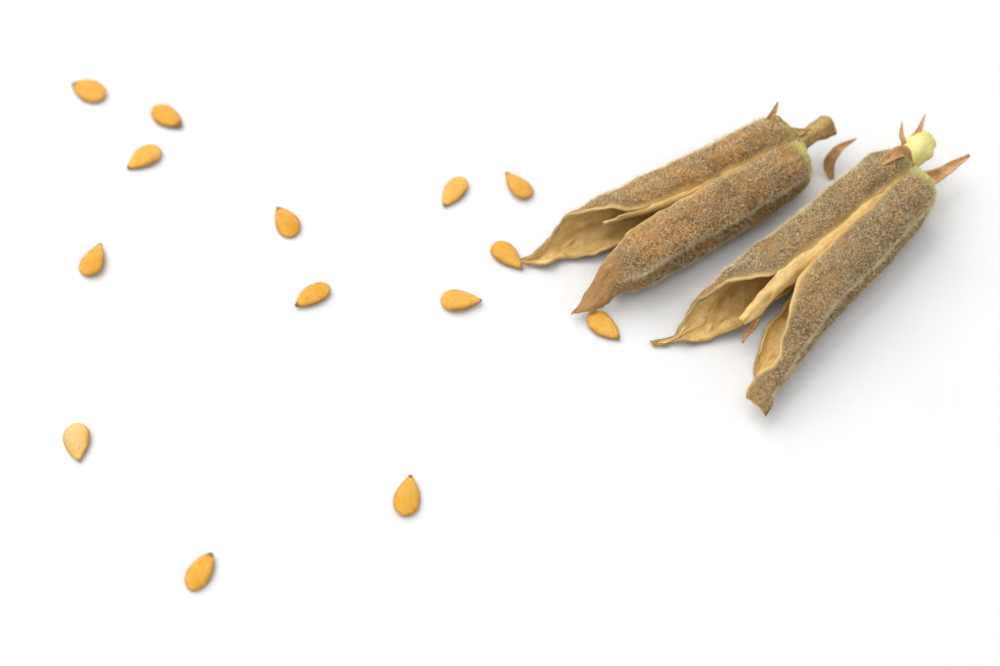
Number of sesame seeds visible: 14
